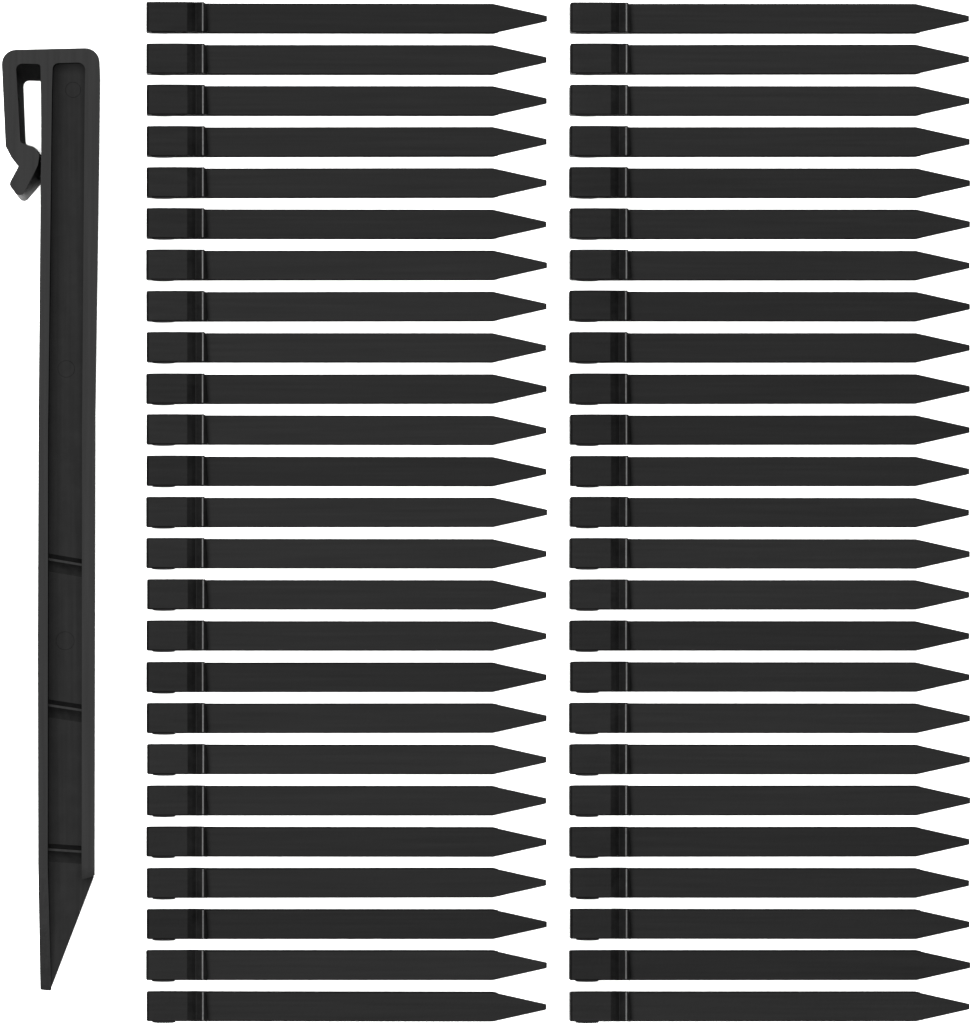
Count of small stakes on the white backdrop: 50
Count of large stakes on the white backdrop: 1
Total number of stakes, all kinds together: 51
